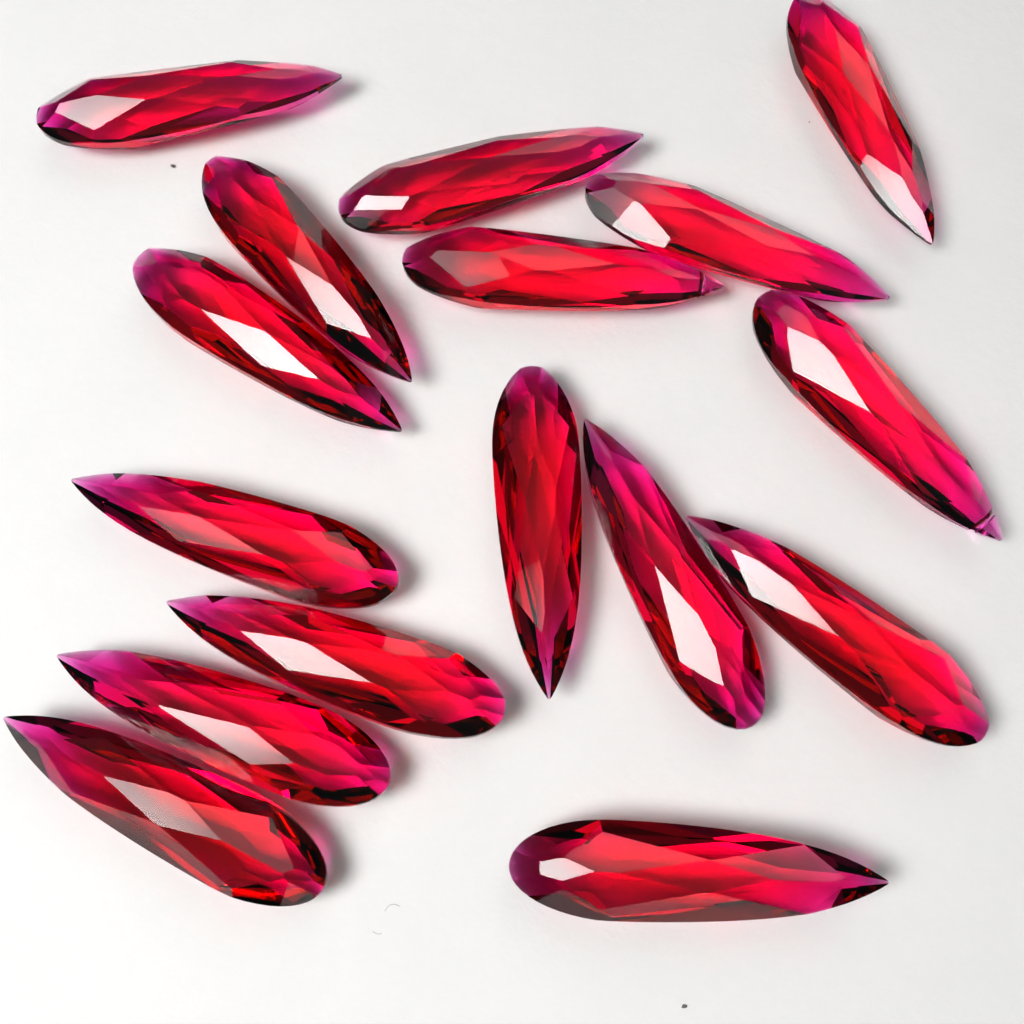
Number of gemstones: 16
